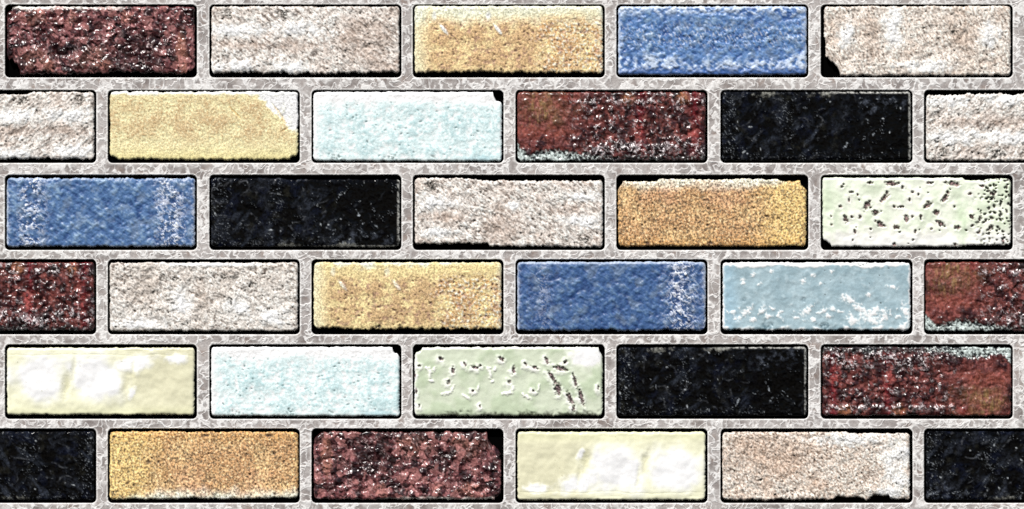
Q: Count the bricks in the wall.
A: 33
